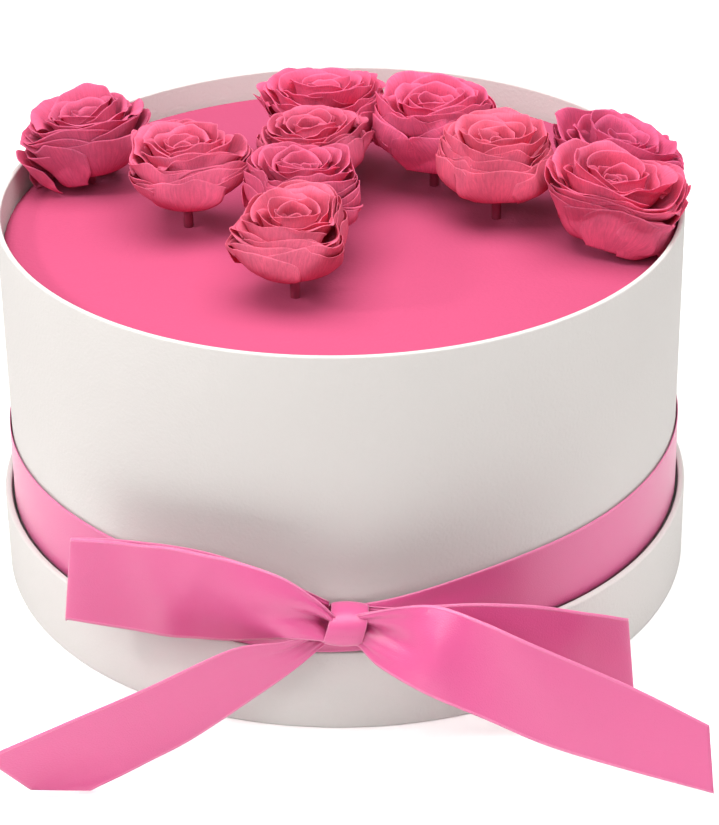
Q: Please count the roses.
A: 10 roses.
